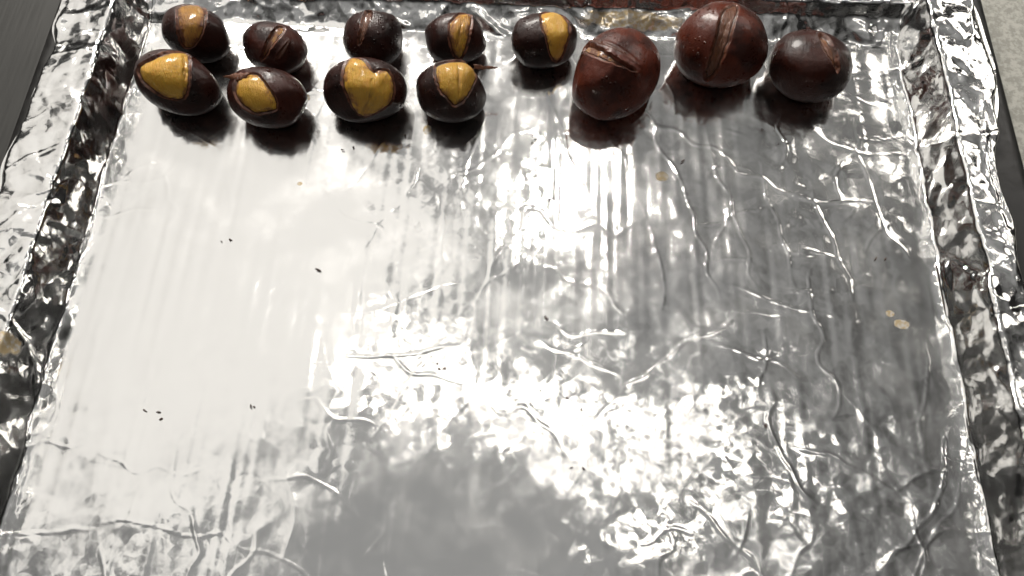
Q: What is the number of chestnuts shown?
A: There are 12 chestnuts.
